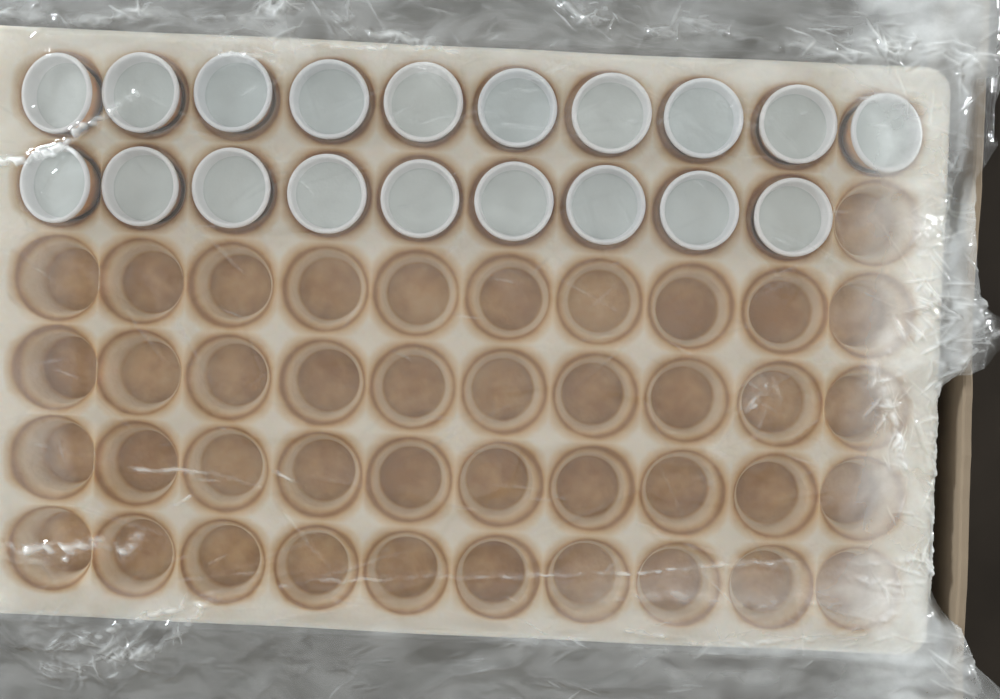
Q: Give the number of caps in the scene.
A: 19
